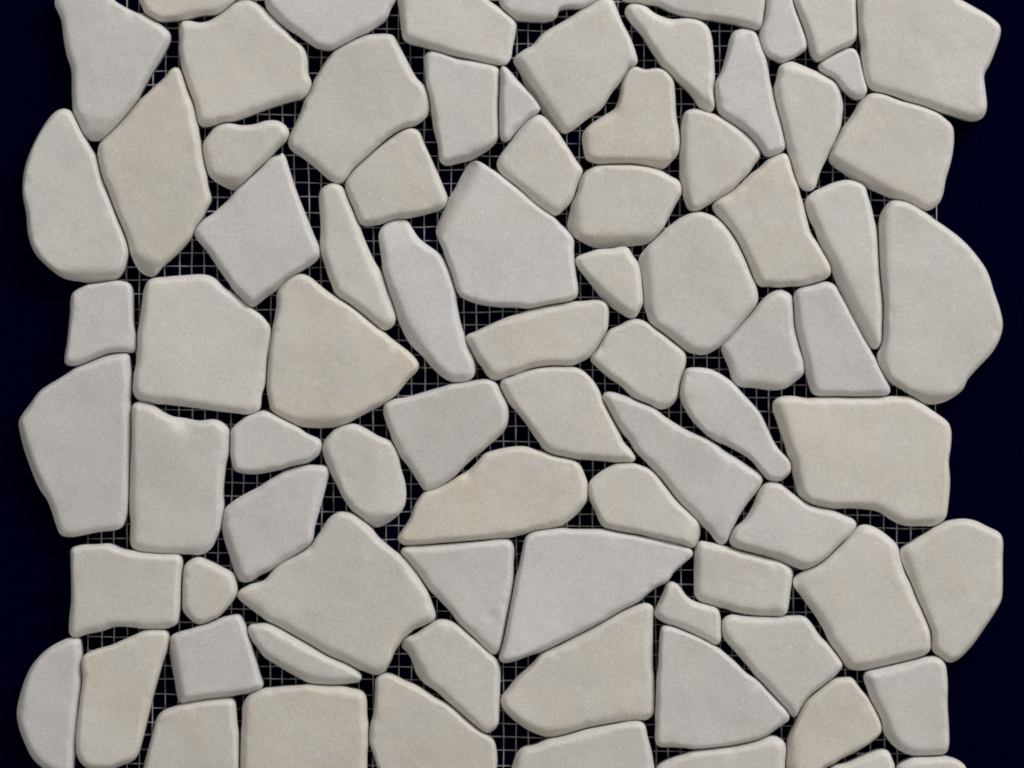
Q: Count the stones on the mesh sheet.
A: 82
